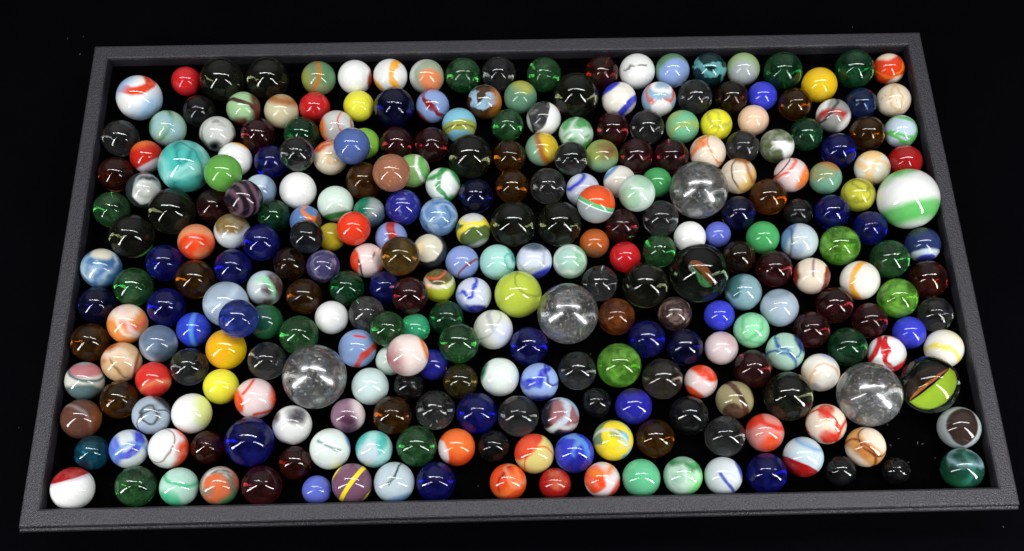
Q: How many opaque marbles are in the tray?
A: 163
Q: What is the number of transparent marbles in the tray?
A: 128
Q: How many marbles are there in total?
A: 291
